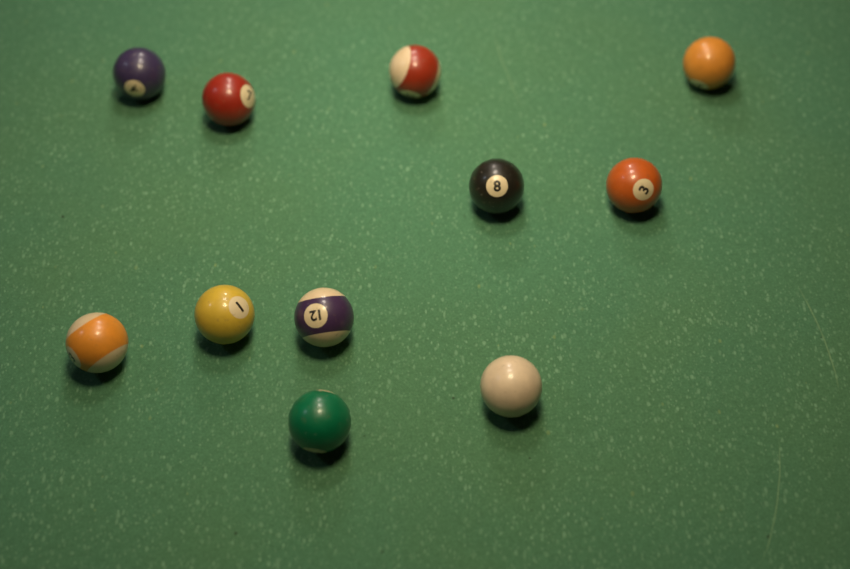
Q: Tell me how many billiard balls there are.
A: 11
